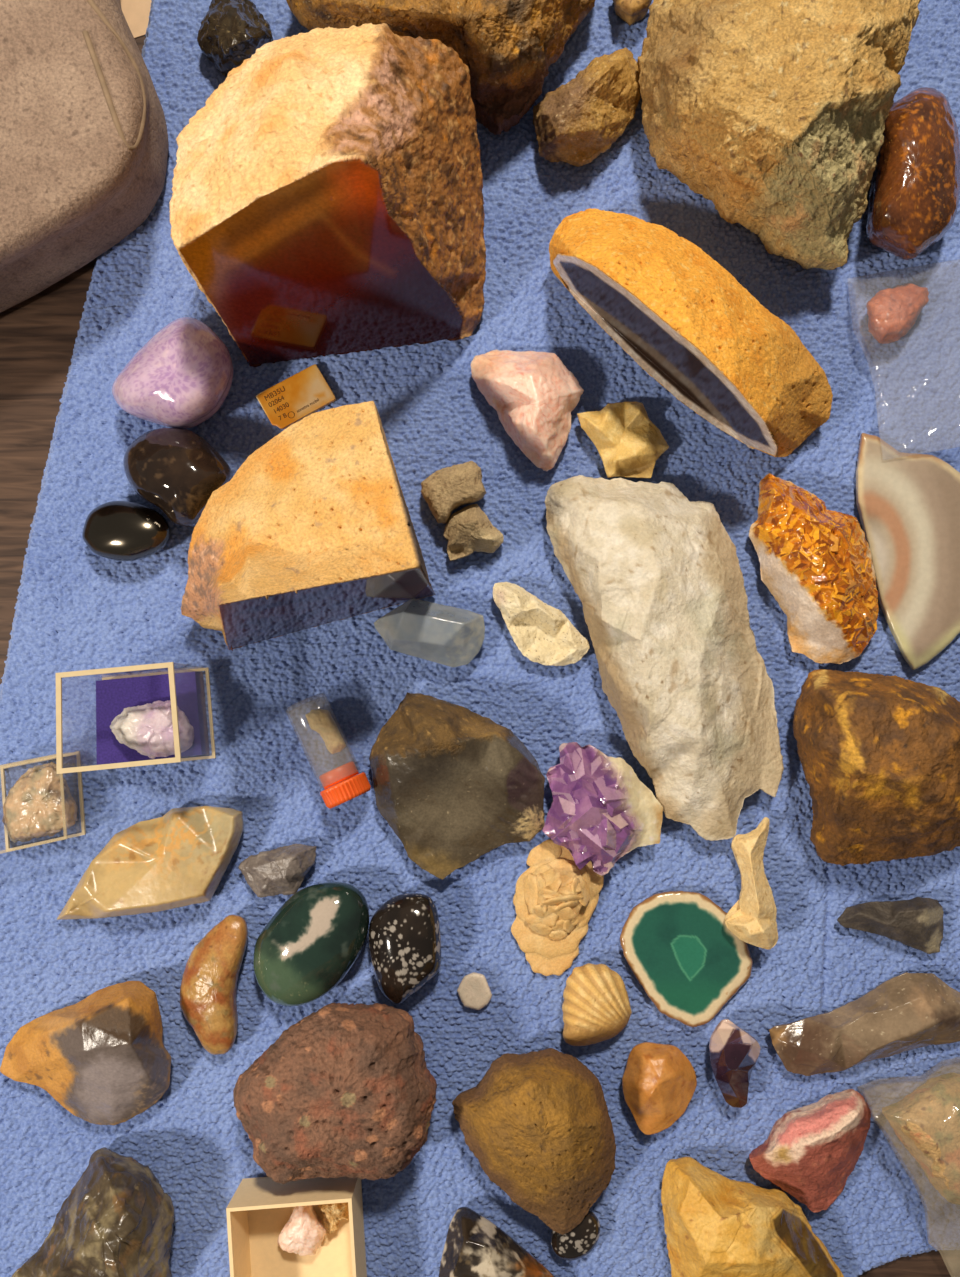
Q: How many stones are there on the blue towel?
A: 50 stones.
